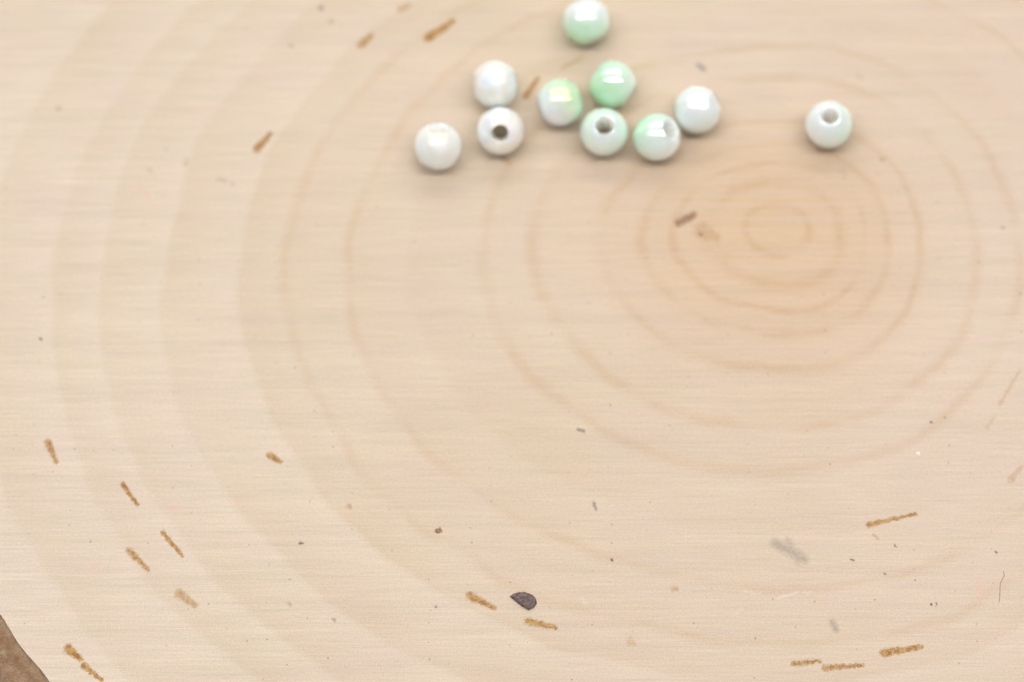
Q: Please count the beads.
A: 10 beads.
